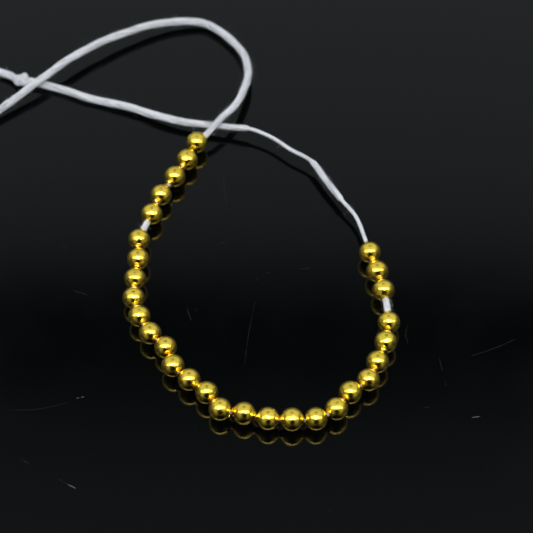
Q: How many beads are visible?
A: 29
